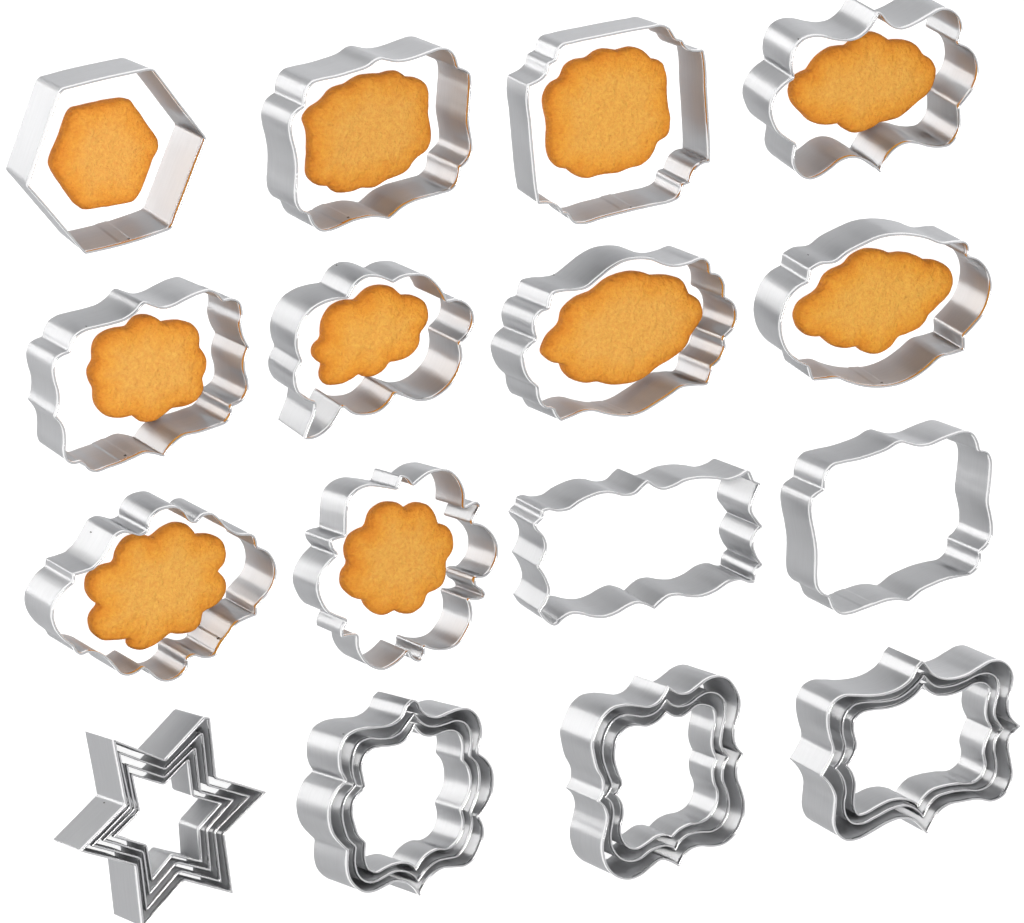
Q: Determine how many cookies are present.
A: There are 10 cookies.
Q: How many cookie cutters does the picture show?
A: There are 25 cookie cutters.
